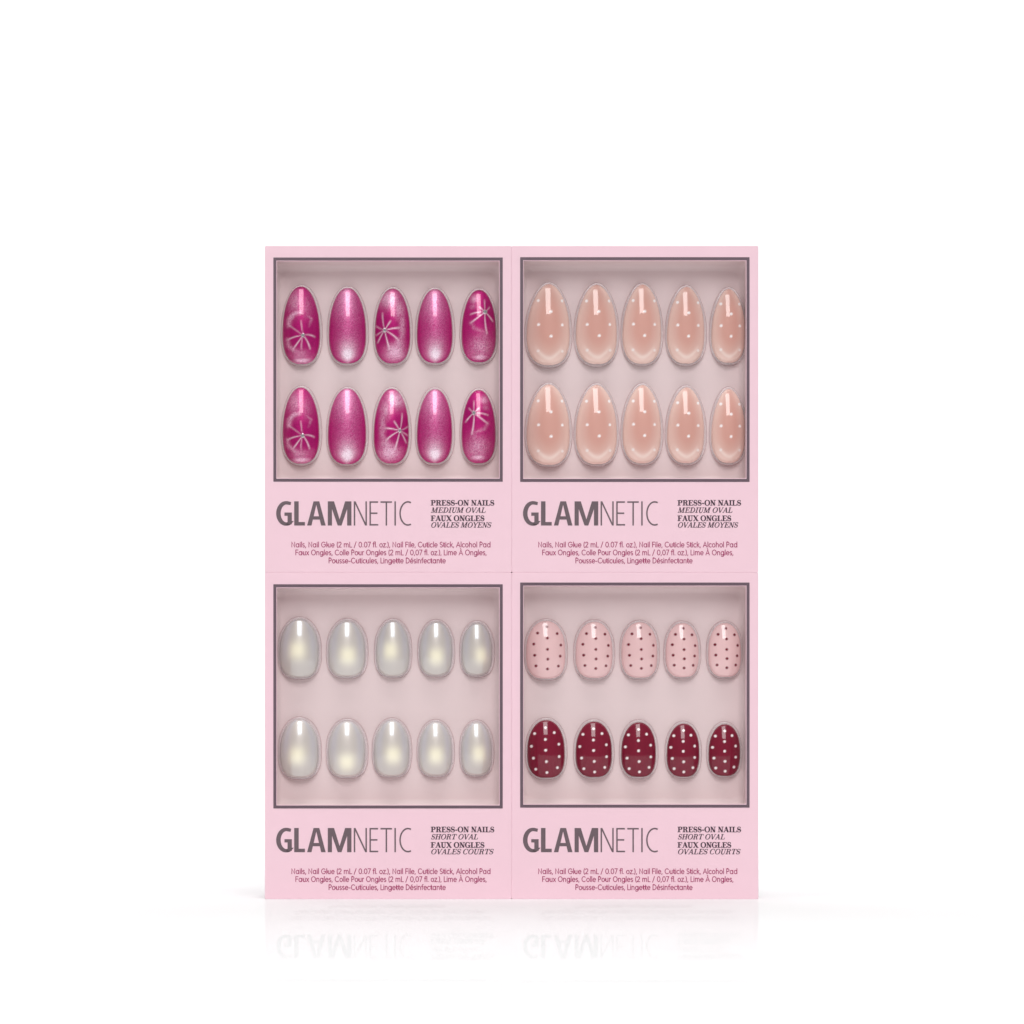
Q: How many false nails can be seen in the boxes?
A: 40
